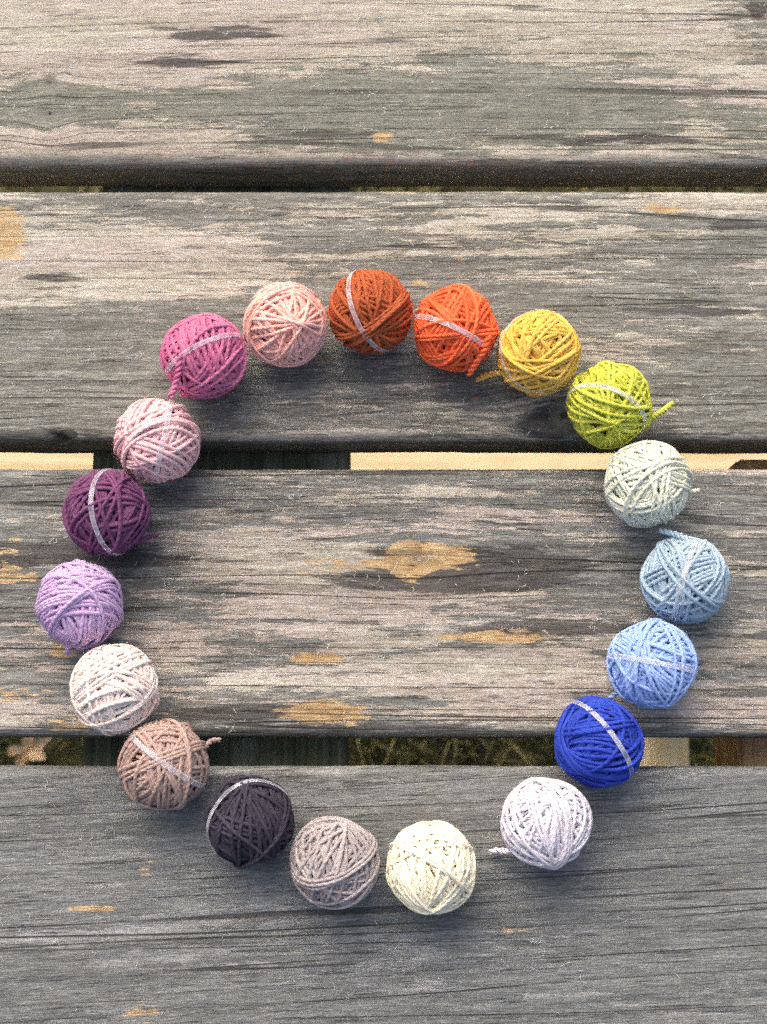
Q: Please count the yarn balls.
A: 19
